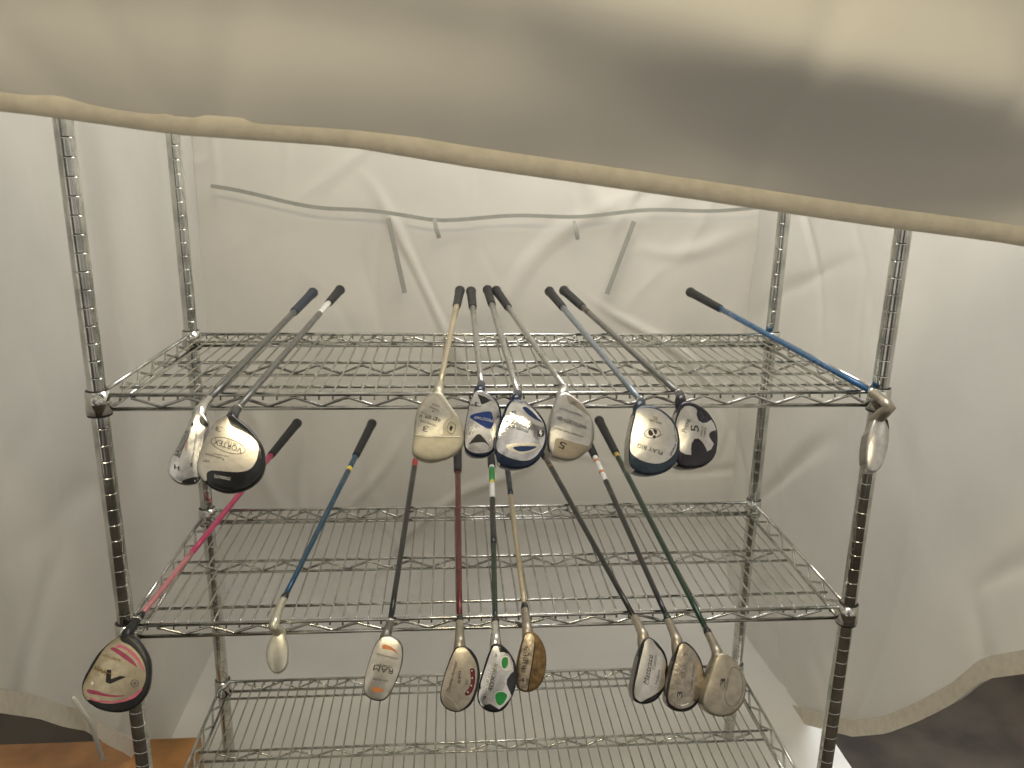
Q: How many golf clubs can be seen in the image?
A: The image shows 18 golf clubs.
